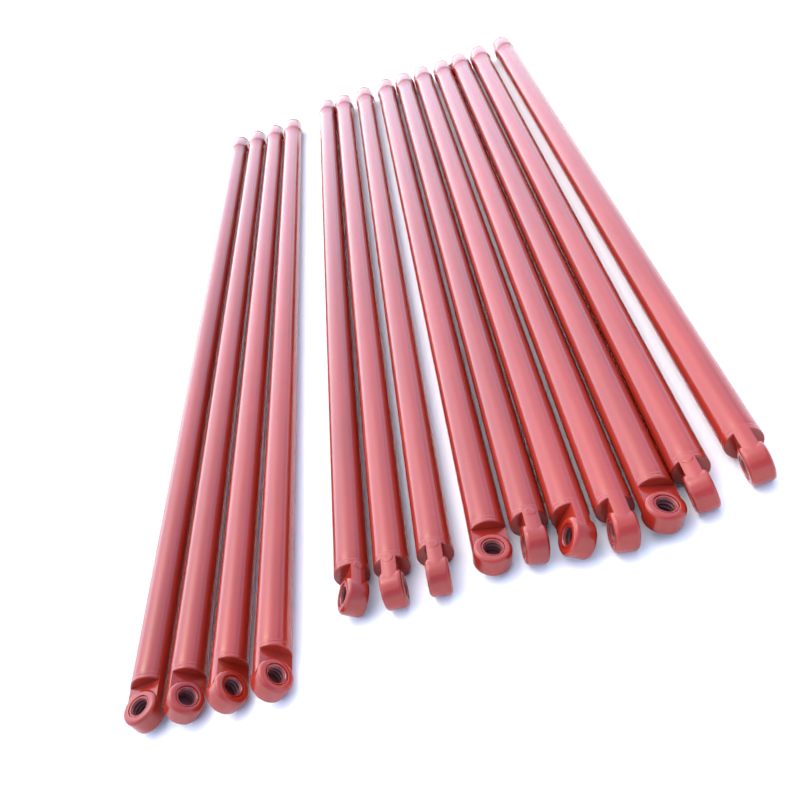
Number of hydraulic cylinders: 14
